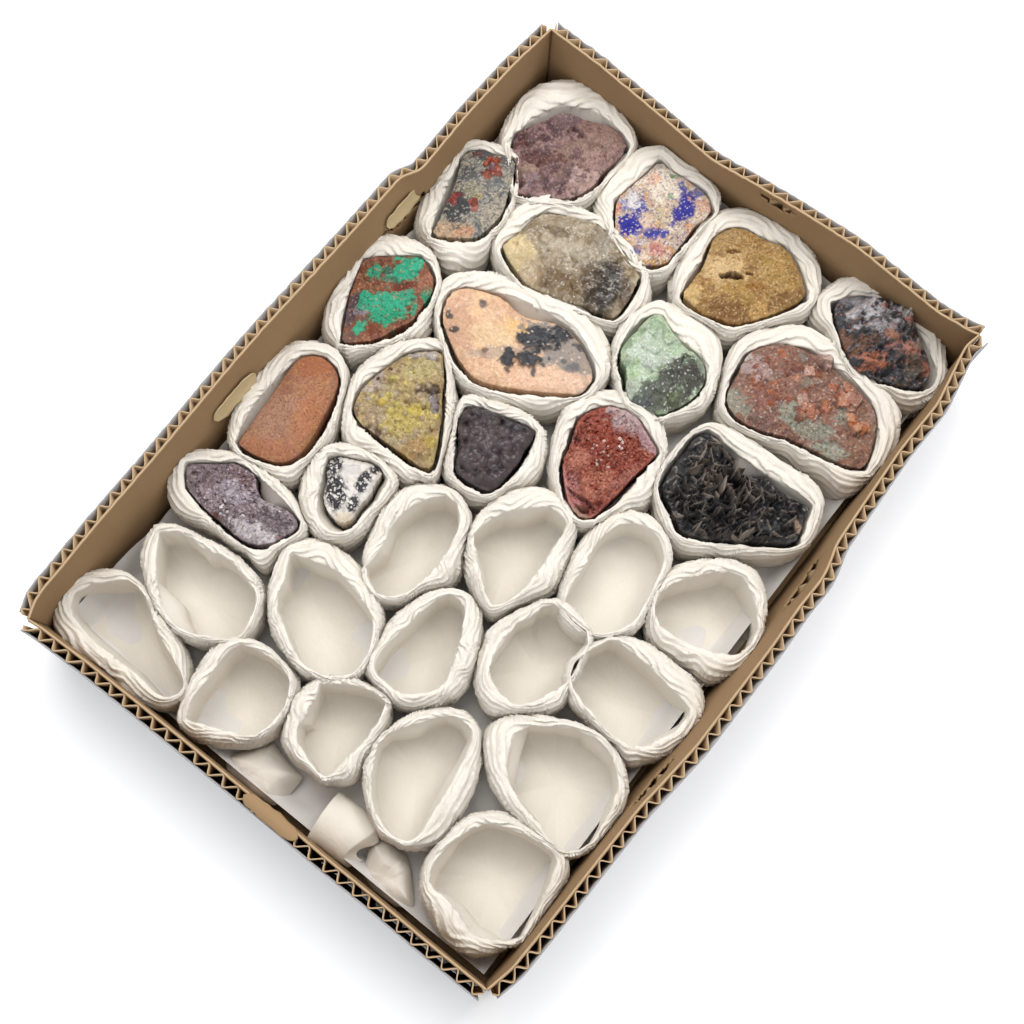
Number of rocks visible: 17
